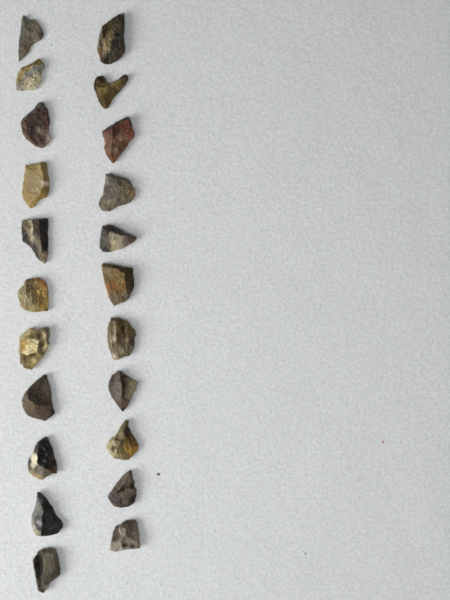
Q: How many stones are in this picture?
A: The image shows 22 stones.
